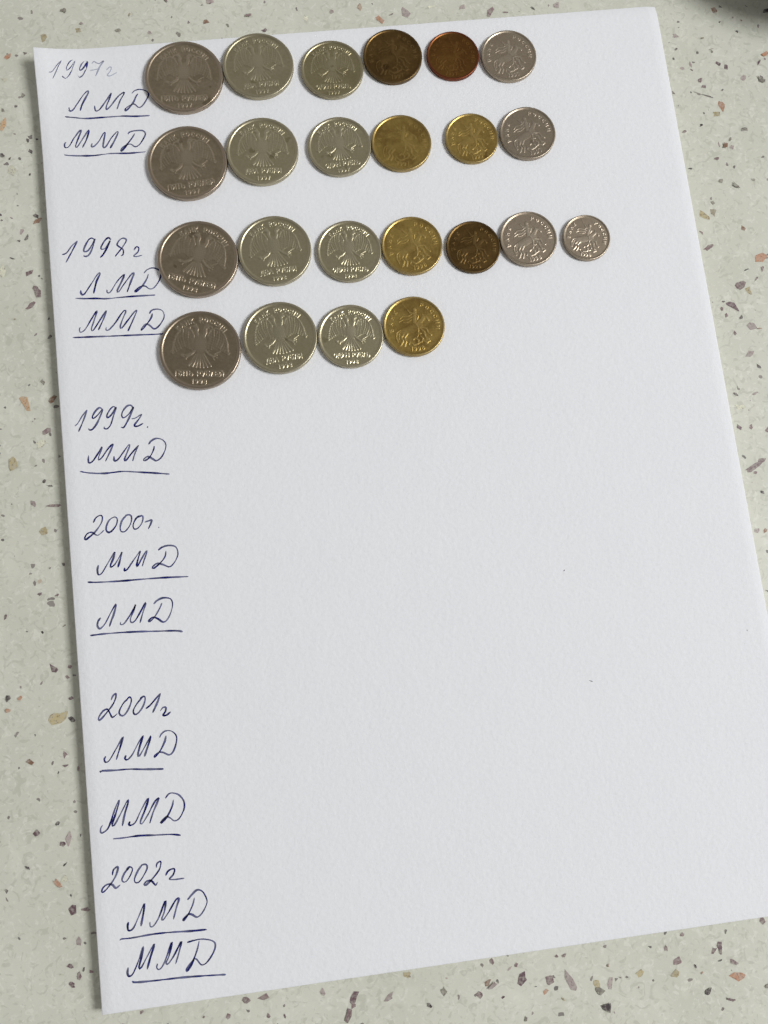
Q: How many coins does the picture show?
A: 23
